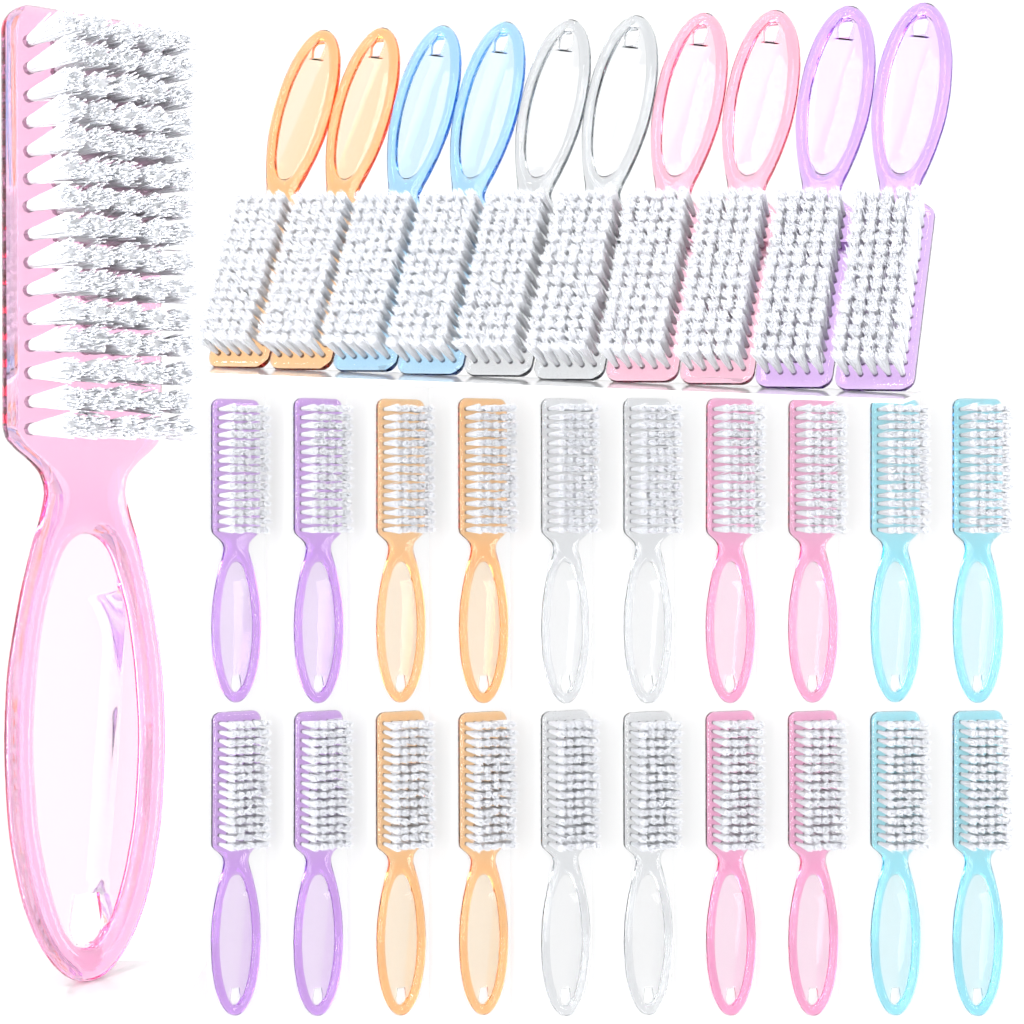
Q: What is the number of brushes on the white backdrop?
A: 31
